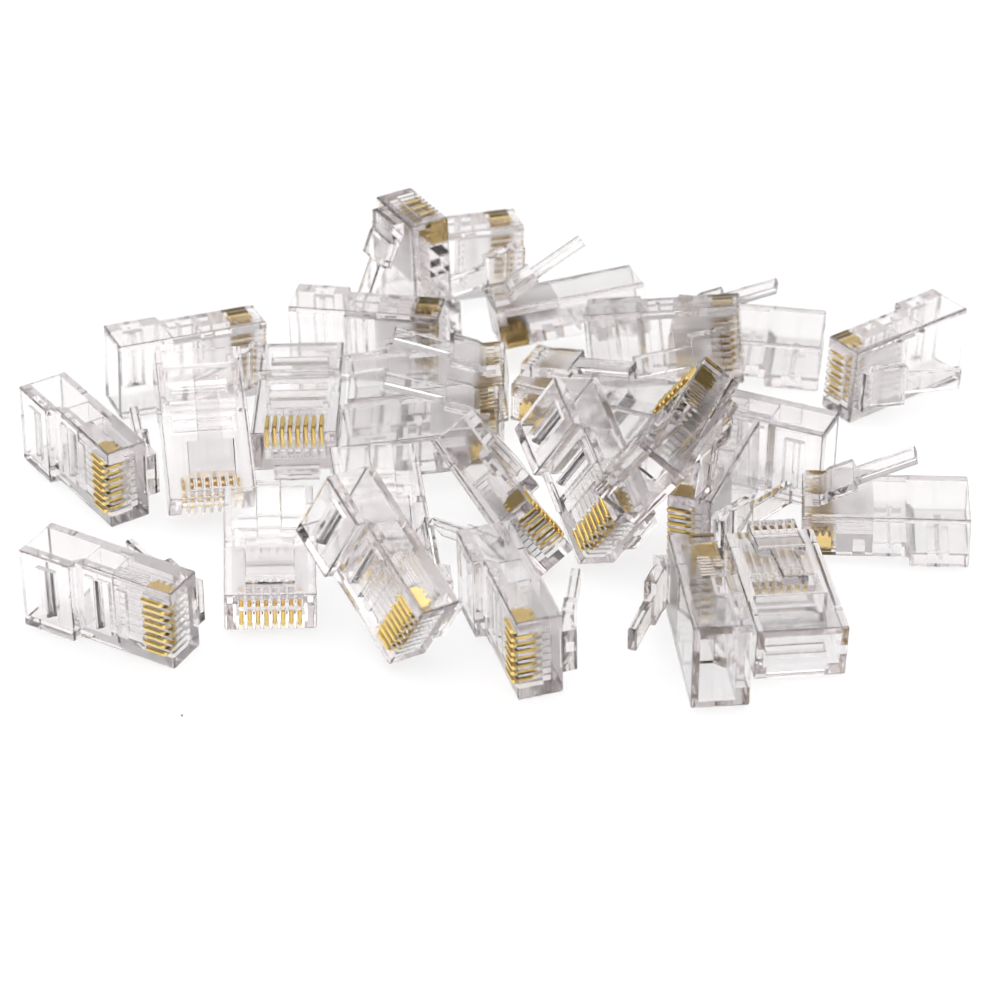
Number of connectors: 27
